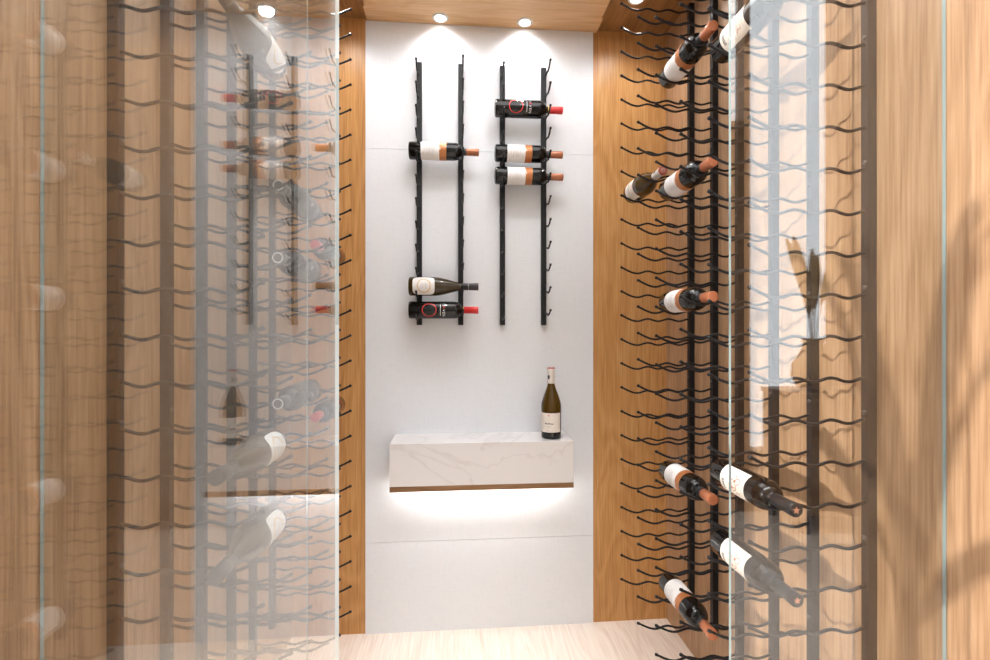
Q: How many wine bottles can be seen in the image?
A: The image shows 24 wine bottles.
